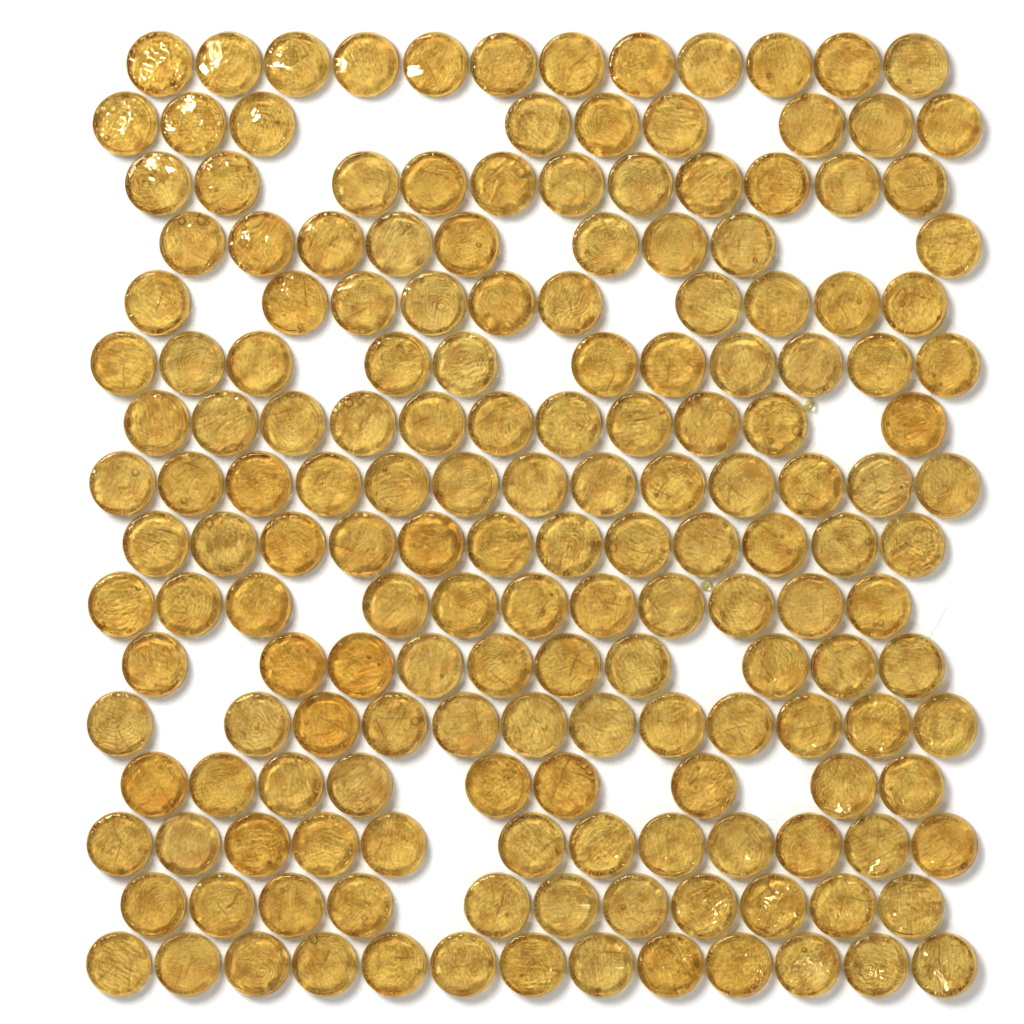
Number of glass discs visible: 176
